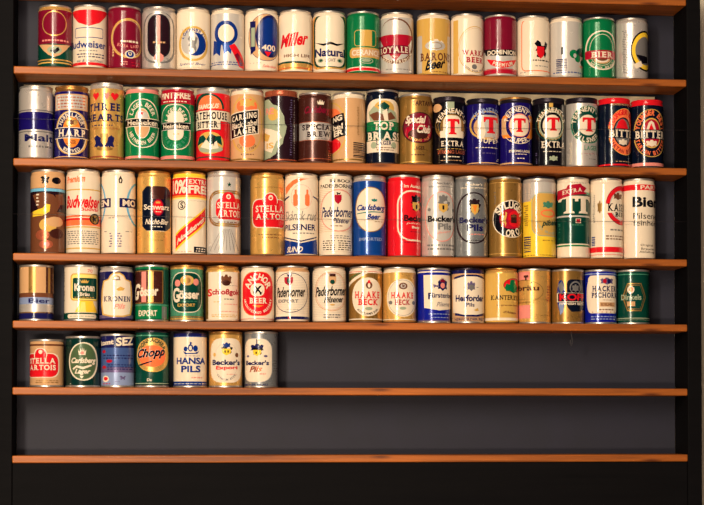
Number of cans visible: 80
